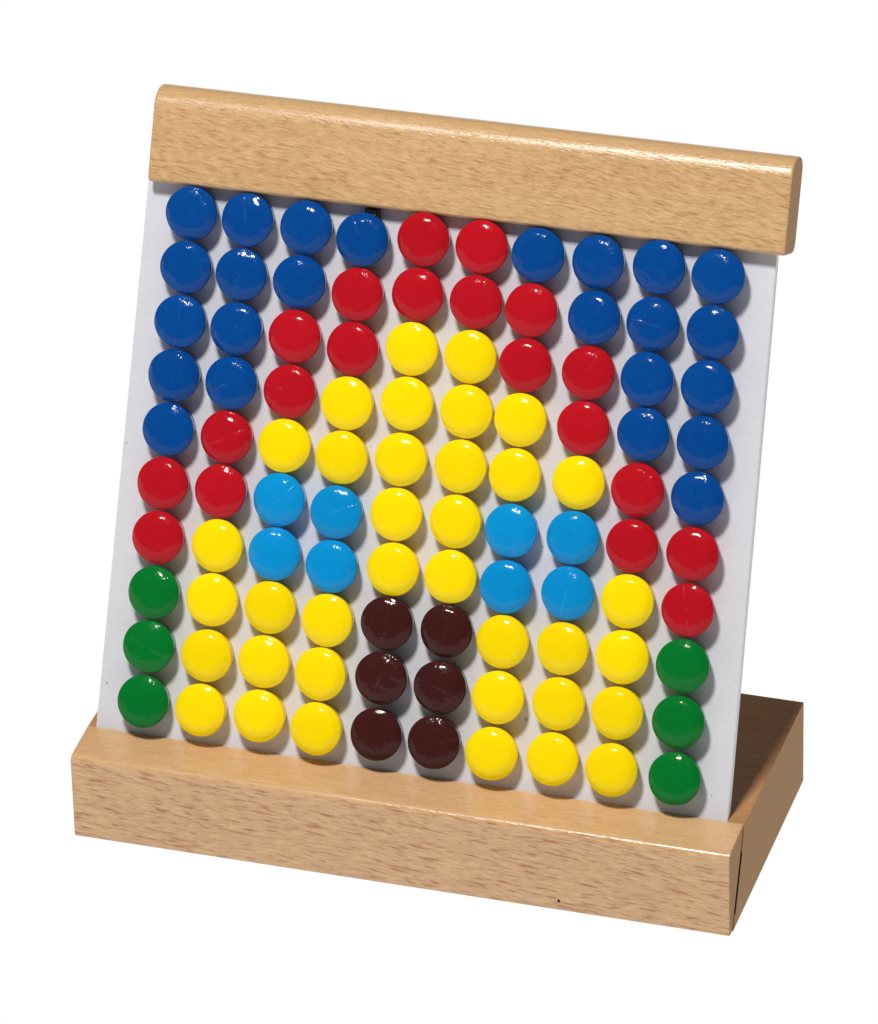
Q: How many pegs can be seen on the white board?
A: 100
